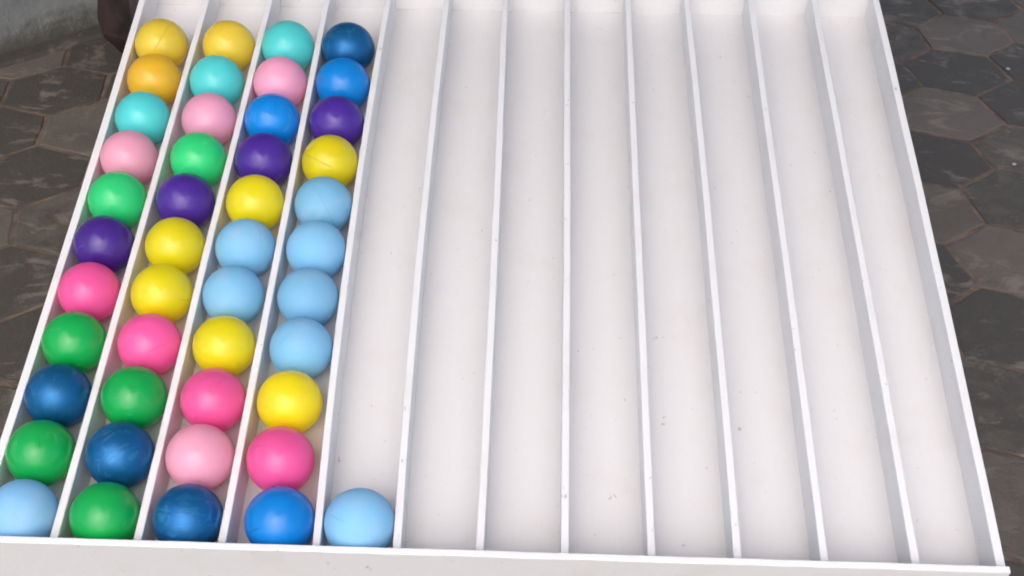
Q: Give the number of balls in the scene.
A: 45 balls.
